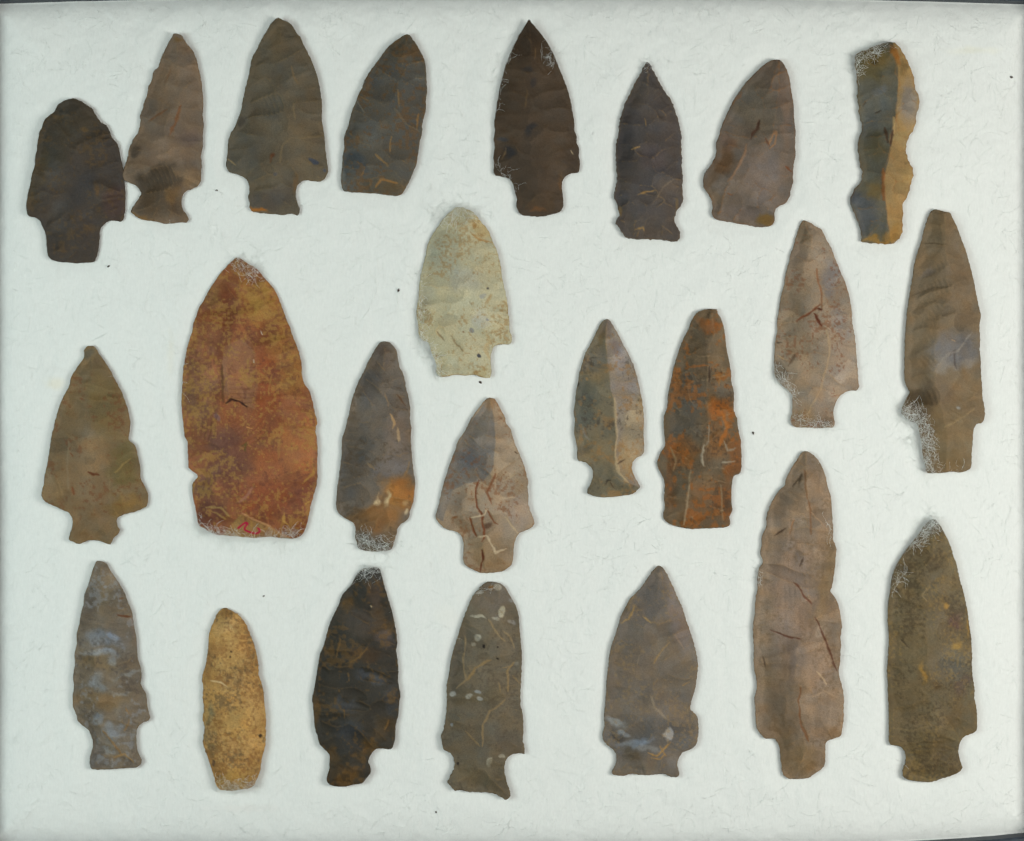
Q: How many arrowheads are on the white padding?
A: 24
